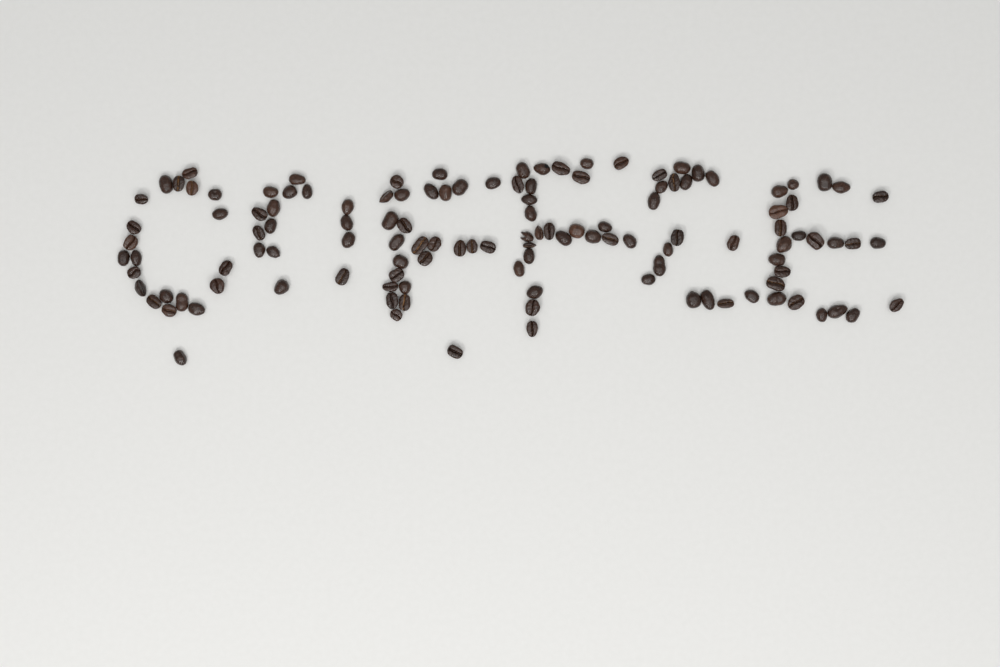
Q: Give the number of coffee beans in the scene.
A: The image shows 126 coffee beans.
